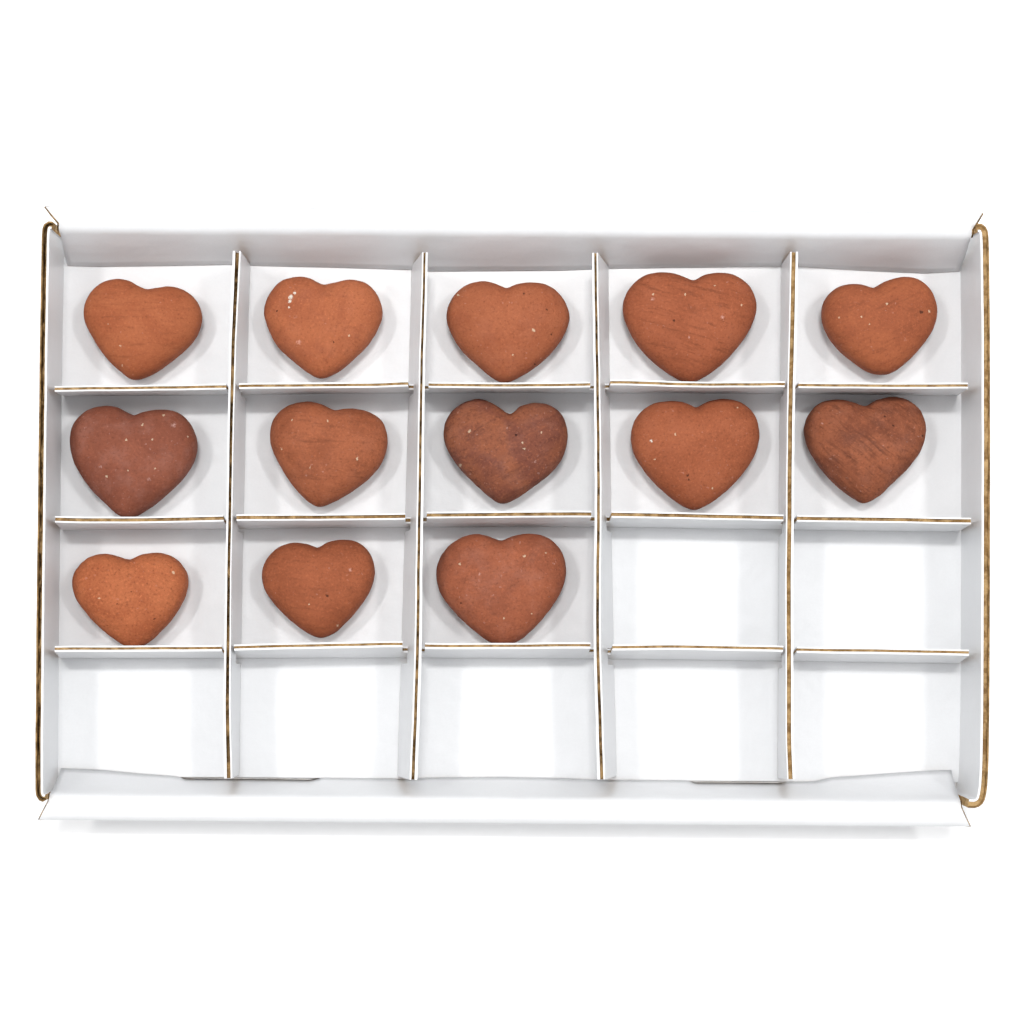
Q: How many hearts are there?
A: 13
